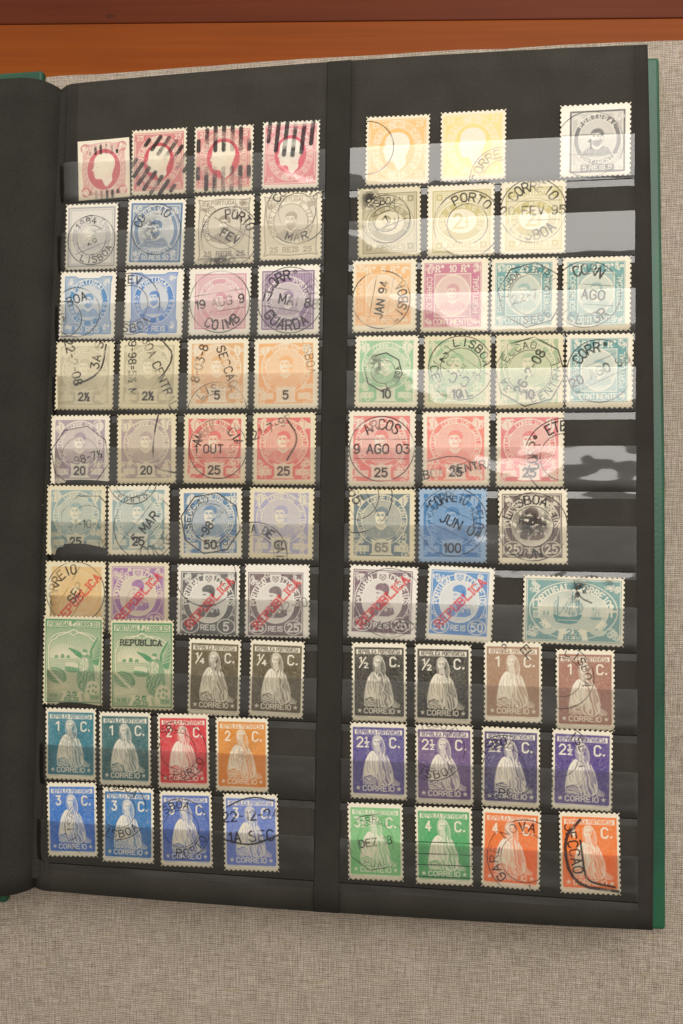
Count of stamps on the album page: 75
